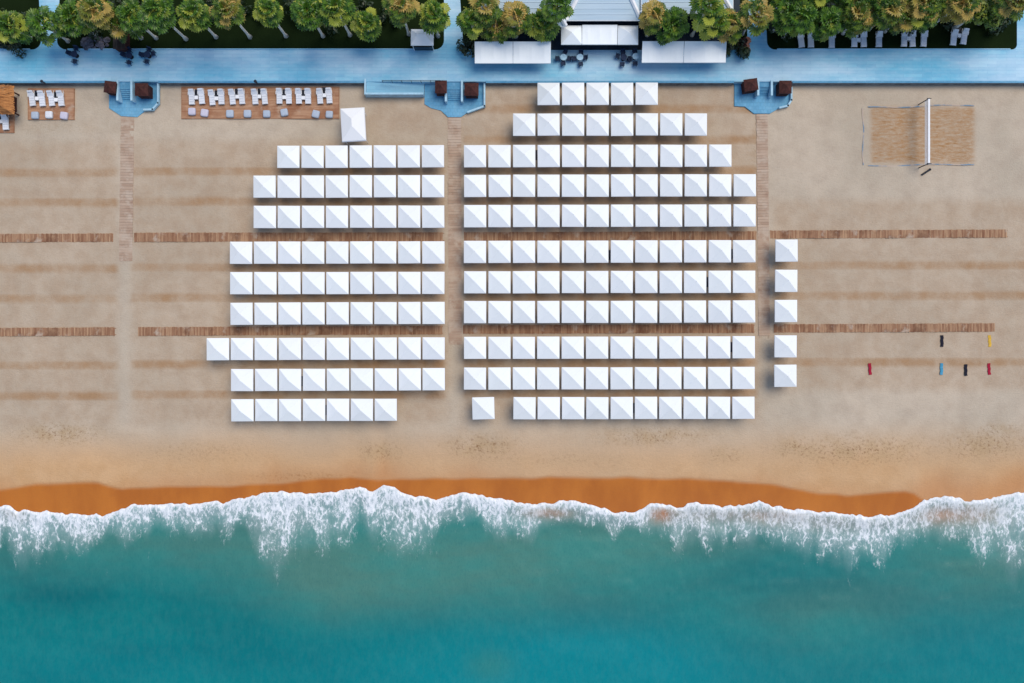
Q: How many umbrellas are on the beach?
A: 200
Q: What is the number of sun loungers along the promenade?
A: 30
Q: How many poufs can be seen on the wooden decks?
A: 11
